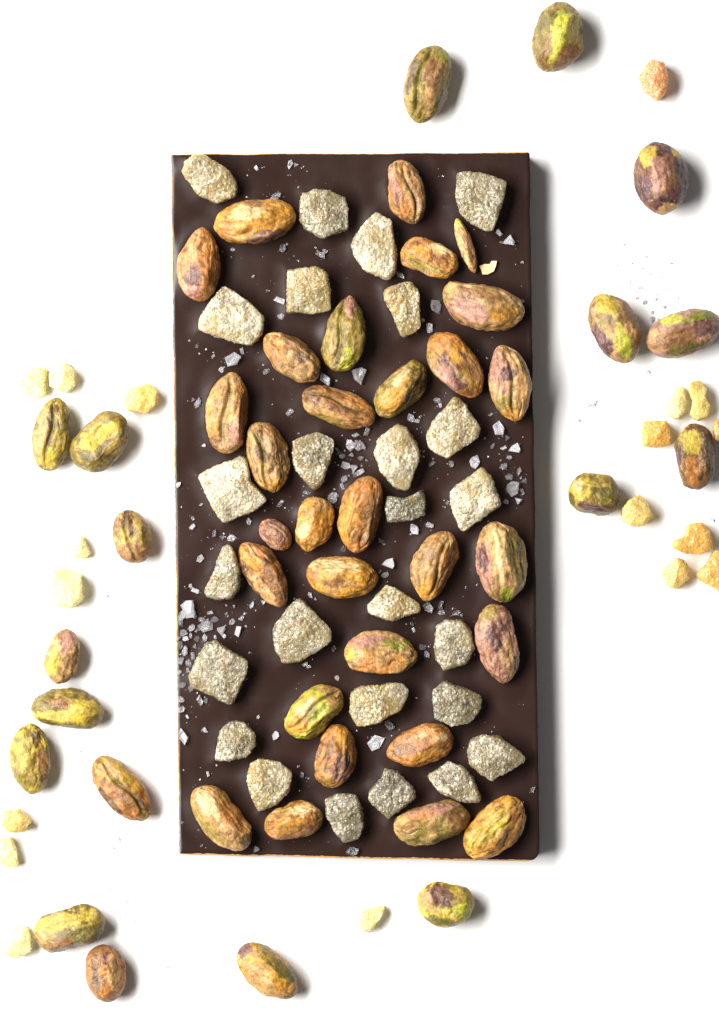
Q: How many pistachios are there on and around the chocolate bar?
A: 48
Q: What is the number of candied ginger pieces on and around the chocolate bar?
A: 44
